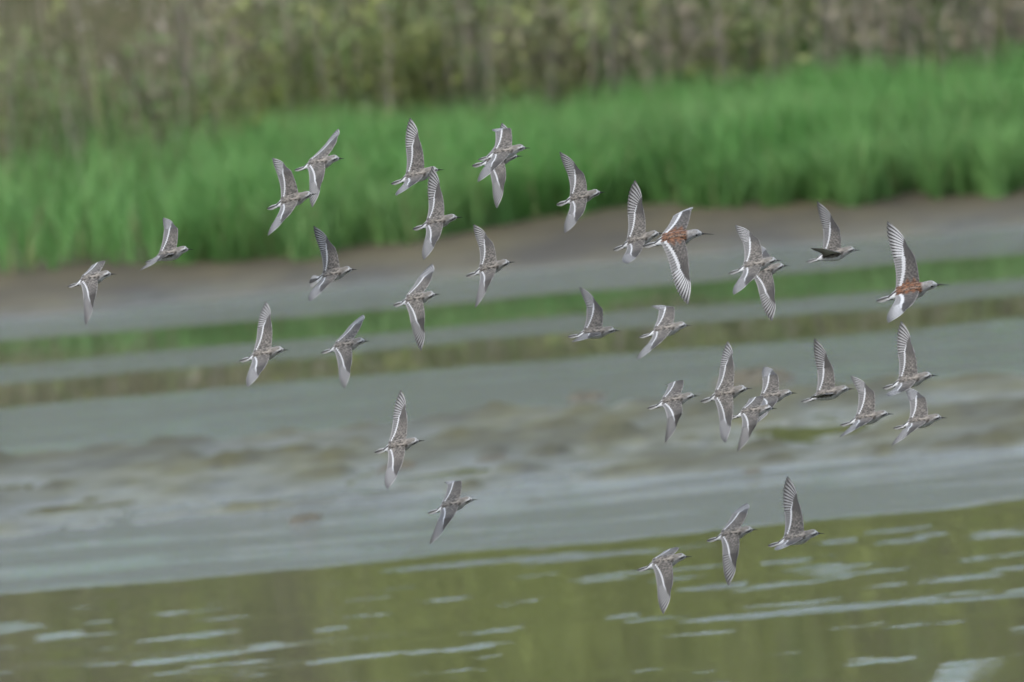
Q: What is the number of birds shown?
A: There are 35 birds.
